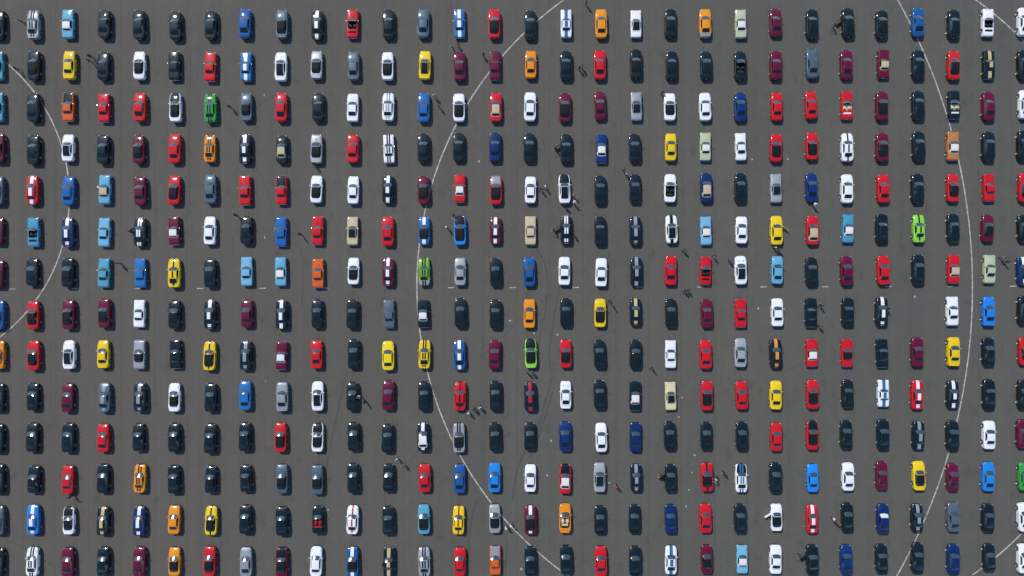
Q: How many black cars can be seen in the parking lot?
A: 148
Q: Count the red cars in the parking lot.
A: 60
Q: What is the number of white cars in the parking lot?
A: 56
